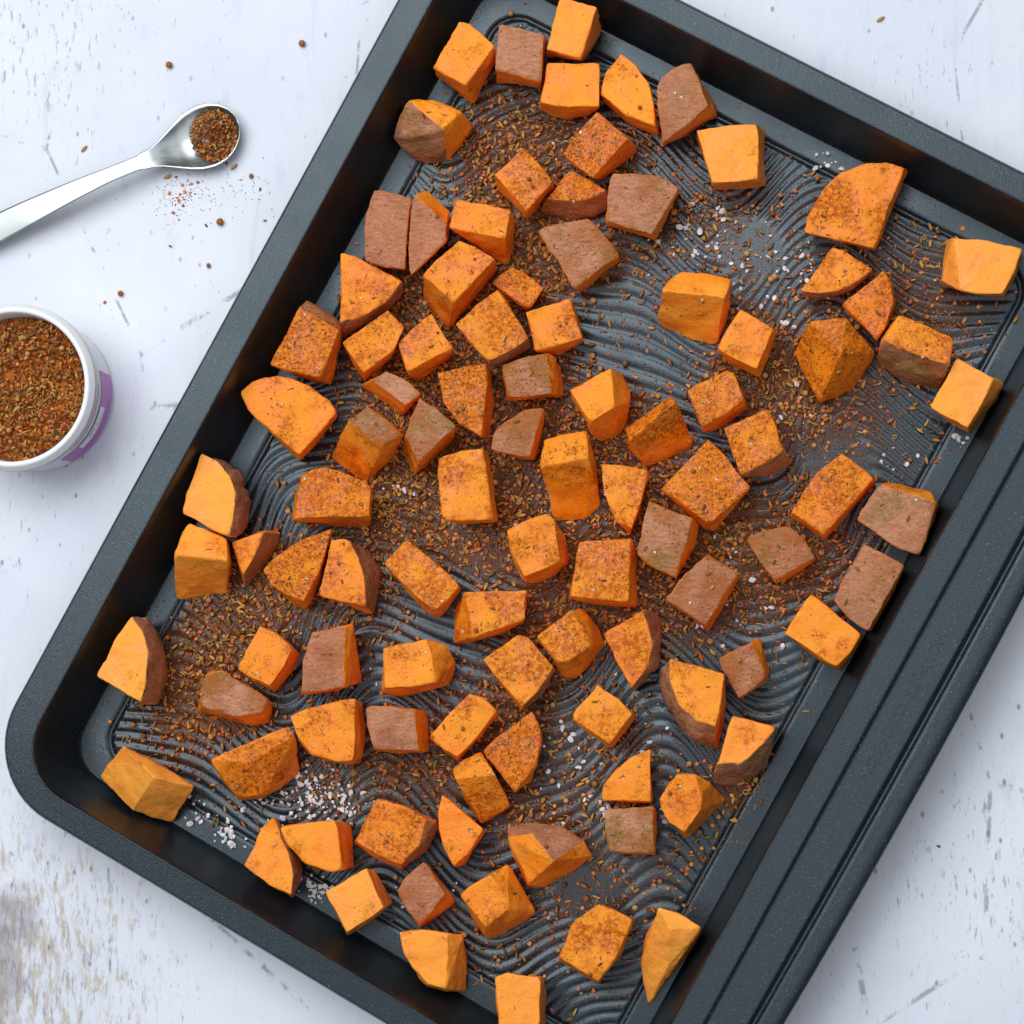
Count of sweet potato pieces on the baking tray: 99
